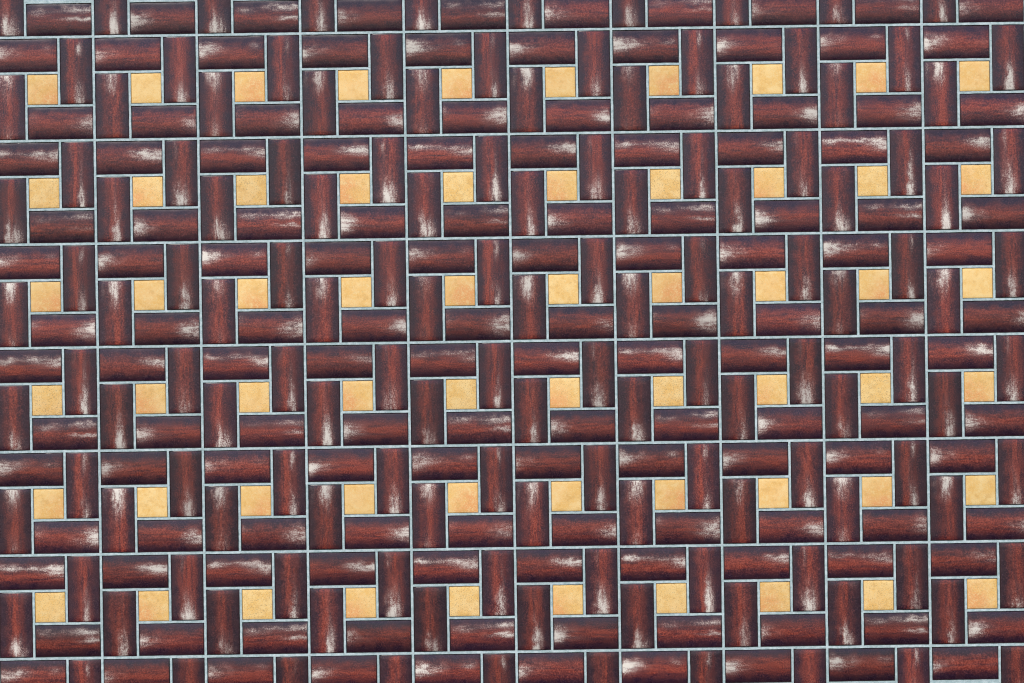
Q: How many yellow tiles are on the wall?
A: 60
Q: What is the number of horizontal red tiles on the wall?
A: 140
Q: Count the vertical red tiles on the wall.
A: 140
